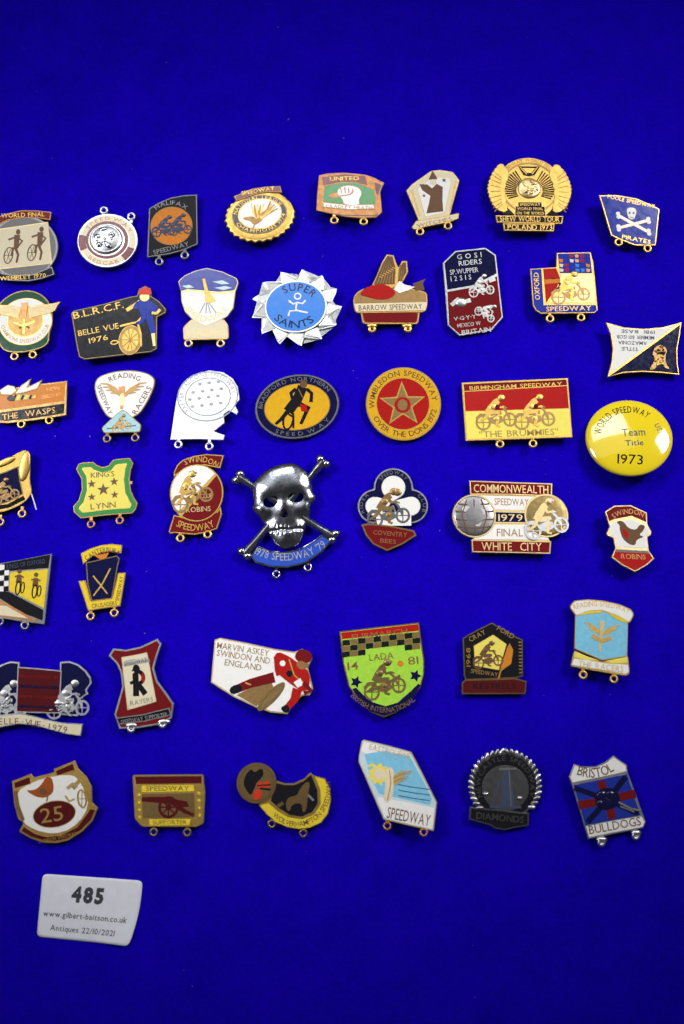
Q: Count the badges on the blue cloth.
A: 44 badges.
